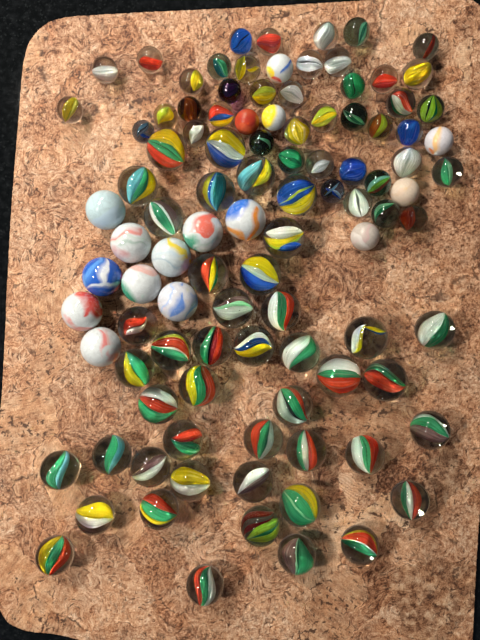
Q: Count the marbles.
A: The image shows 102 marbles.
